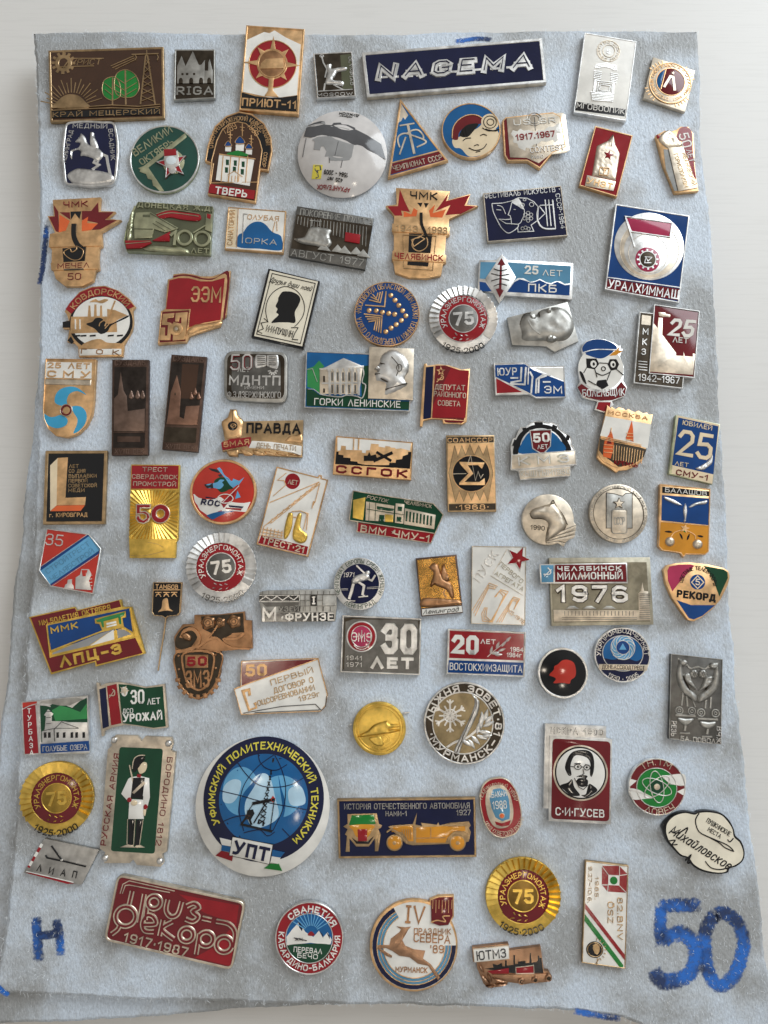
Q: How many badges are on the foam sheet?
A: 89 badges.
